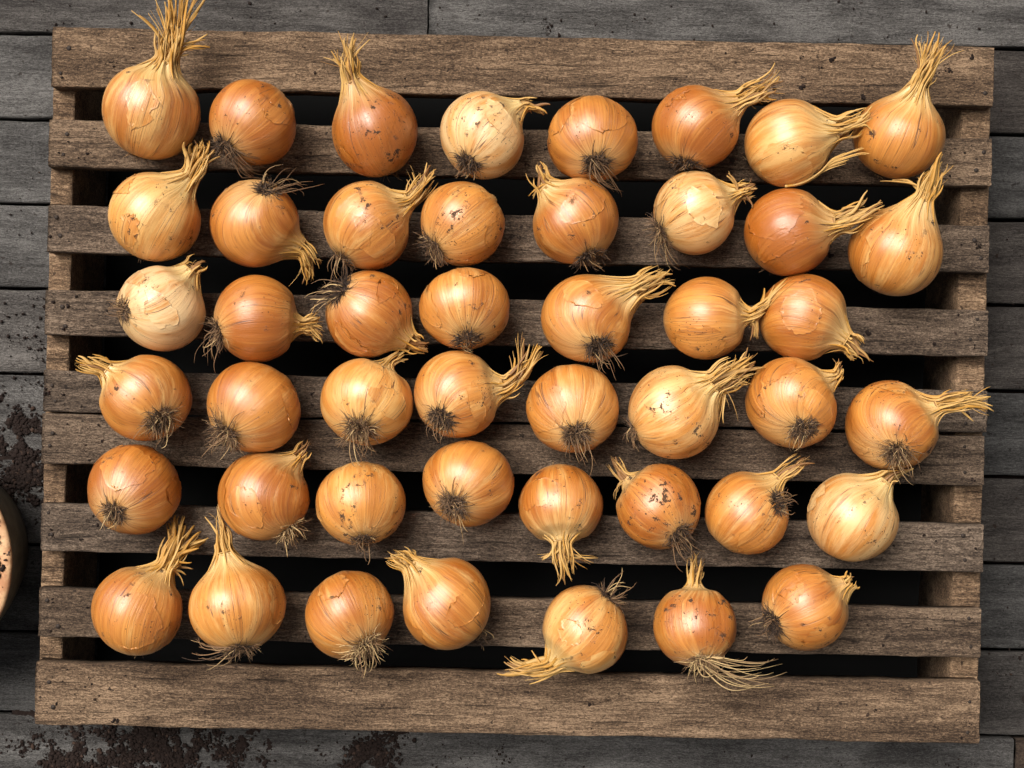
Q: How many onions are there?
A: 46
